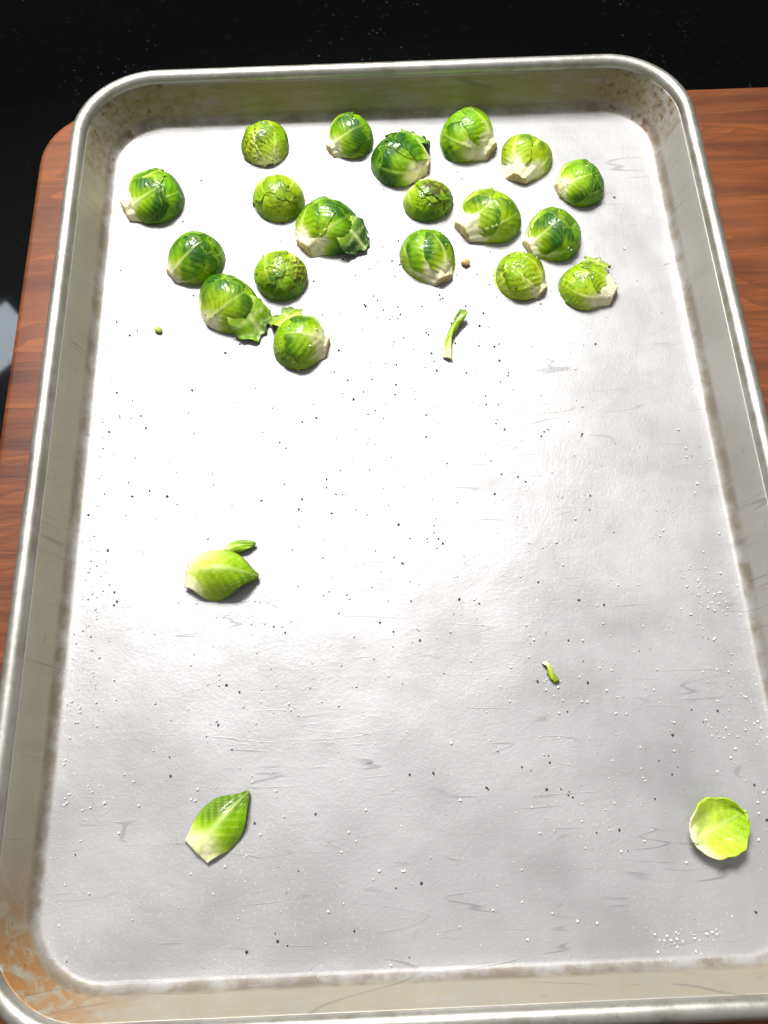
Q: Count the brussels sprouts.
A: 19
